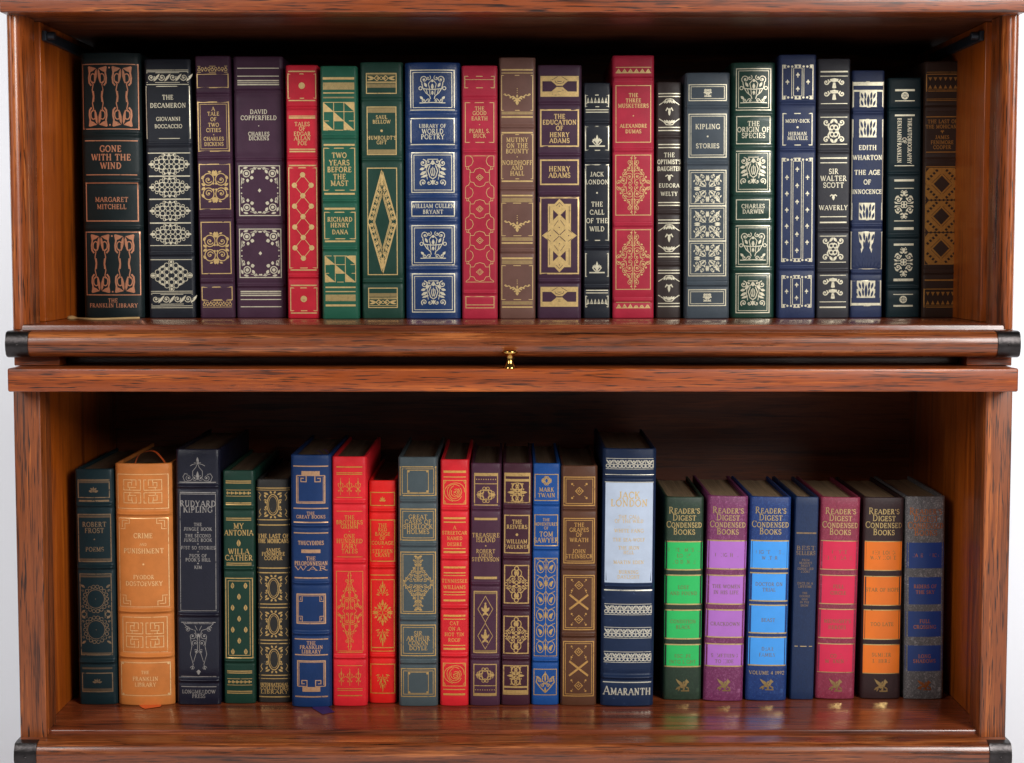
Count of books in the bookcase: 43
